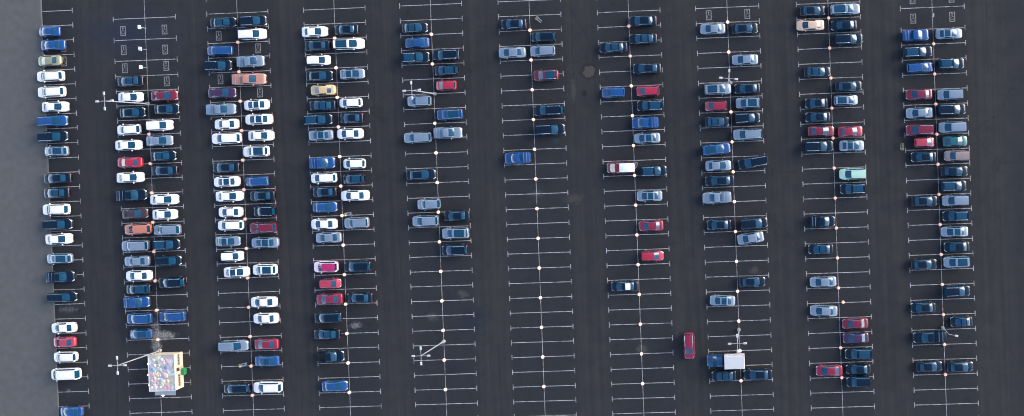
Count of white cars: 42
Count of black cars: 95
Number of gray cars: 46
